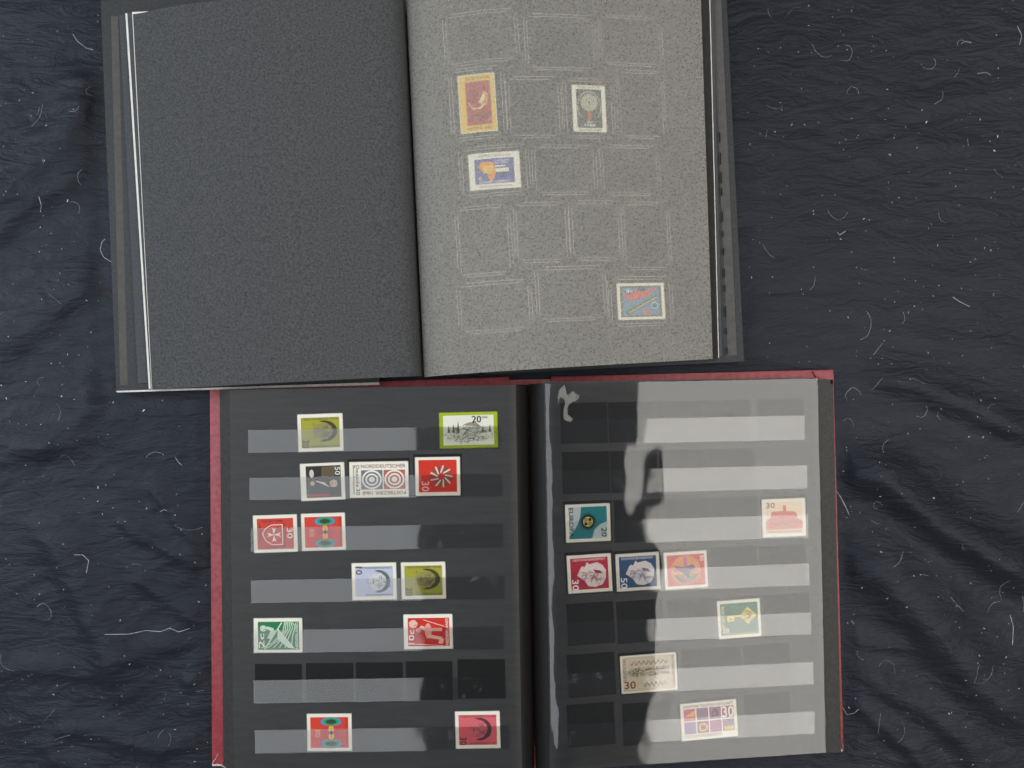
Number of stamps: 25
